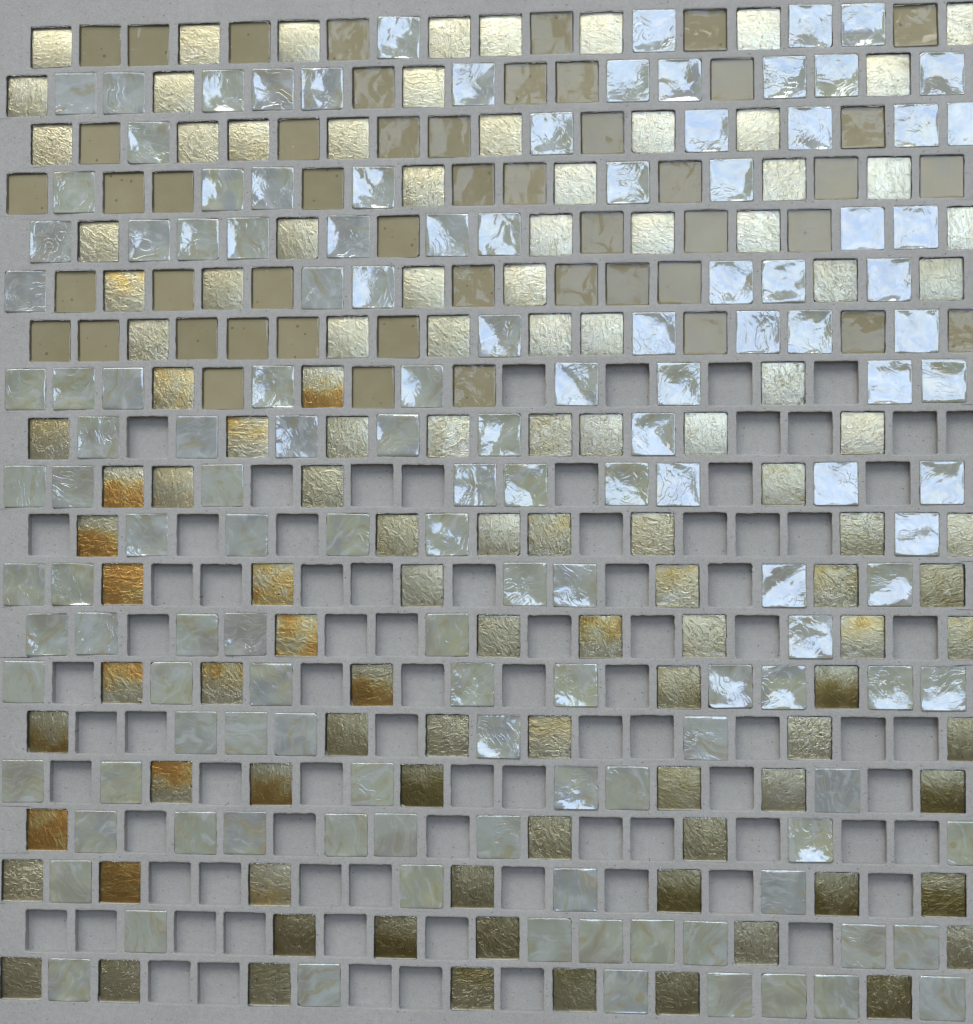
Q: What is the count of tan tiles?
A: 49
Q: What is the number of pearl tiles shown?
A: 134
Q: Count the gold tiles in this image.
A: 113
